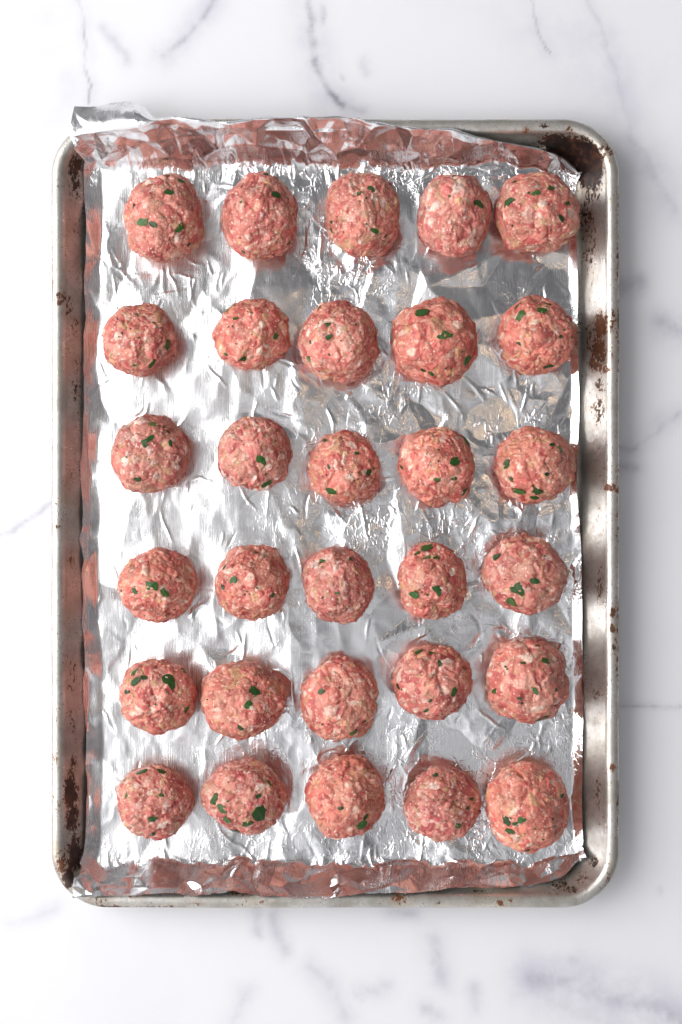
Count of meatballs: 30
